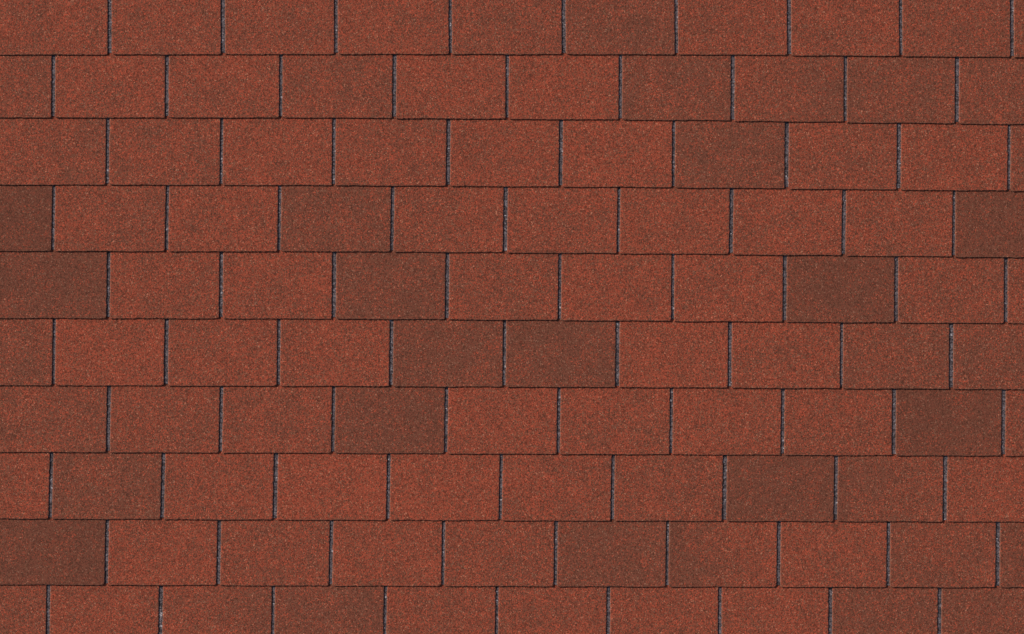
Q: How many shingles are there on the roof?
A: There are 100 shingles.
